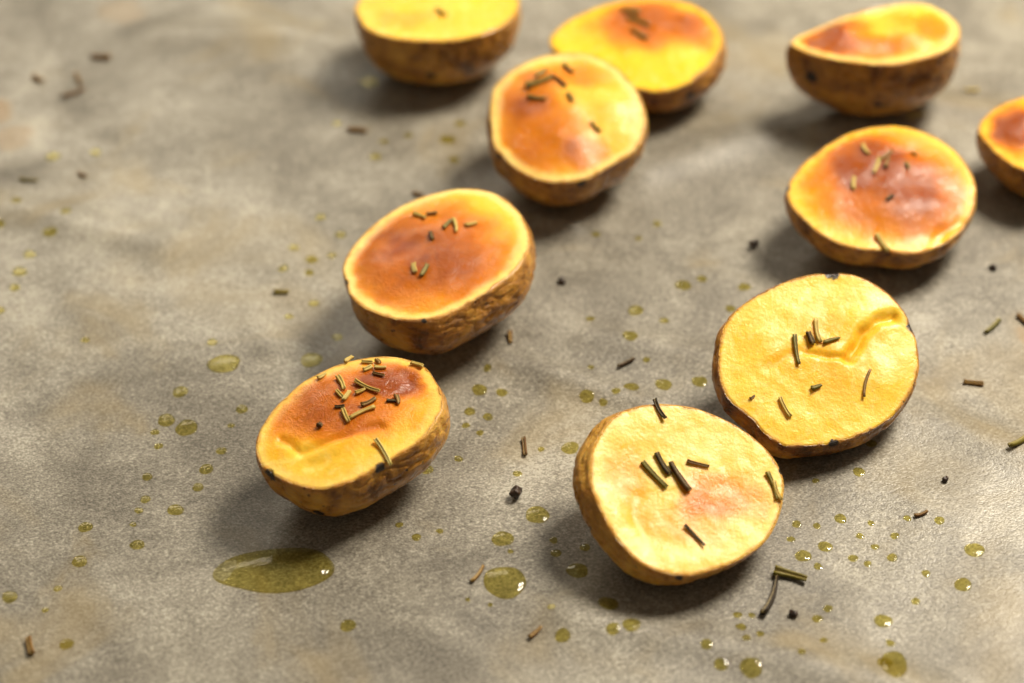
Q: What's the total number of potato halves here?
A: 10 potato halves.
